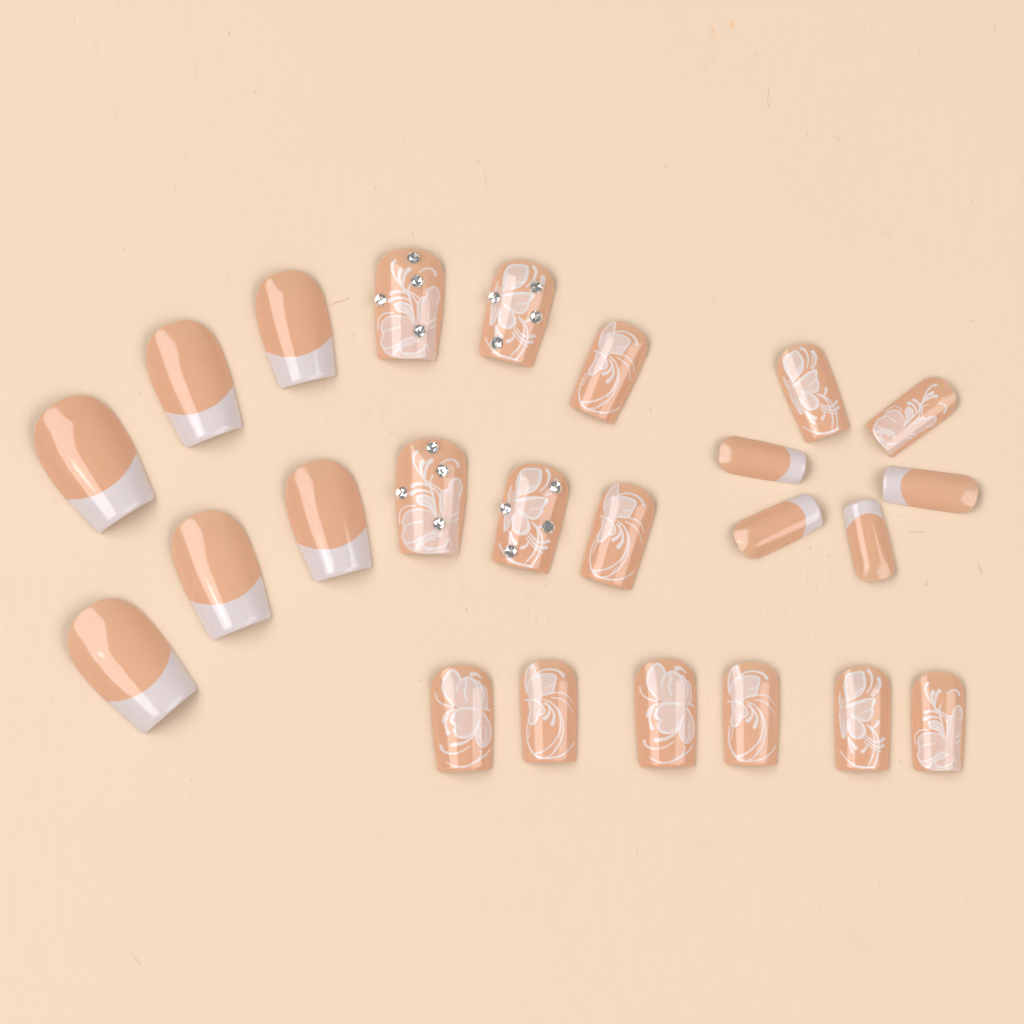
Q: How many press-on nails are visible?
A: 24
